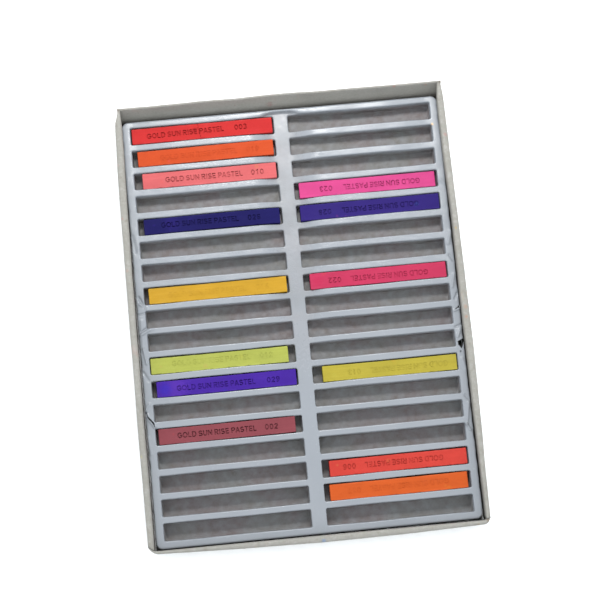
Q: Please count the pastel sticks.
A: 14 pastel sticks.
